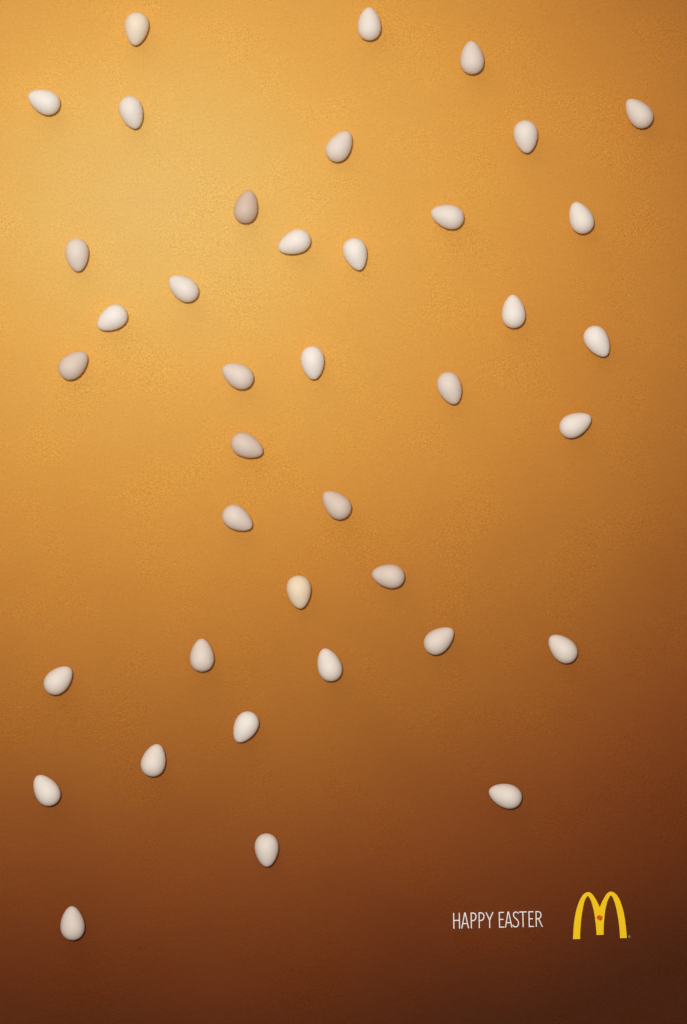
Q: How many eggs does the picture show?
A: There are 39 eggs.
